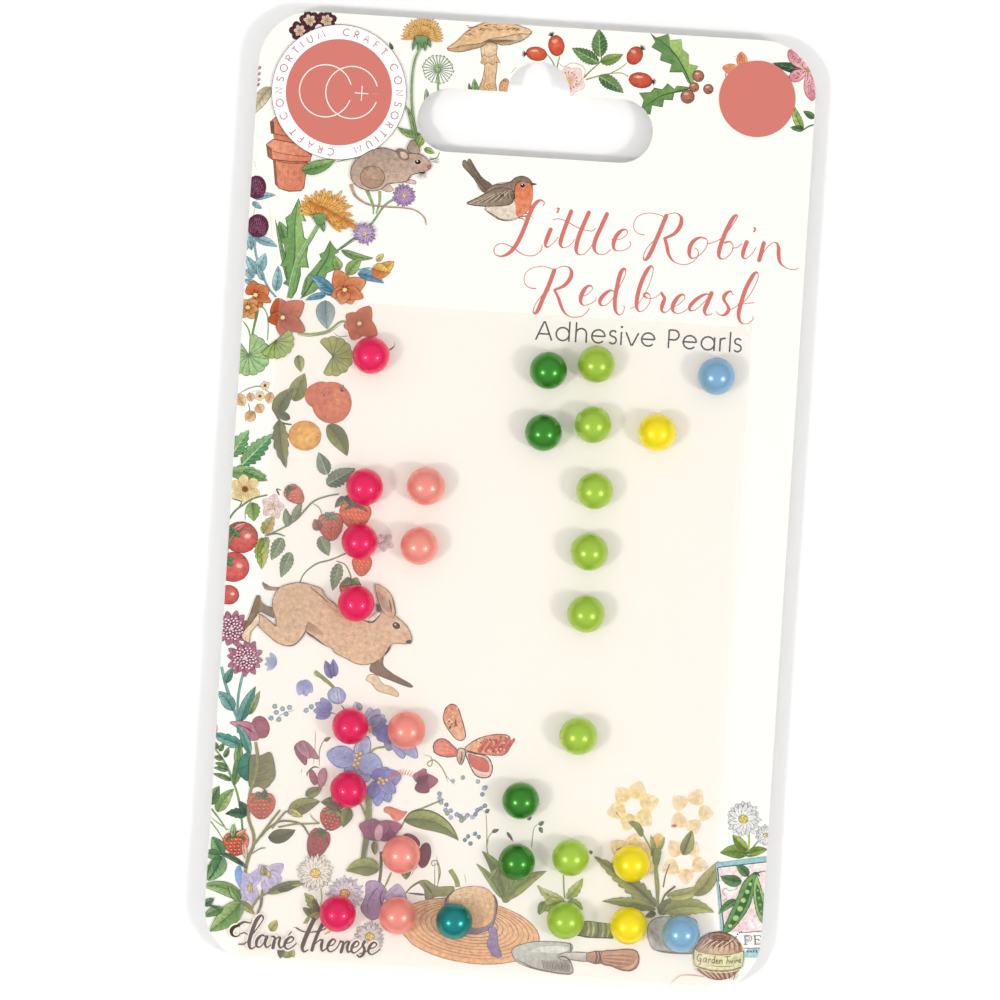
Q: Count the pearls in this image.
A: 30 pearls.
